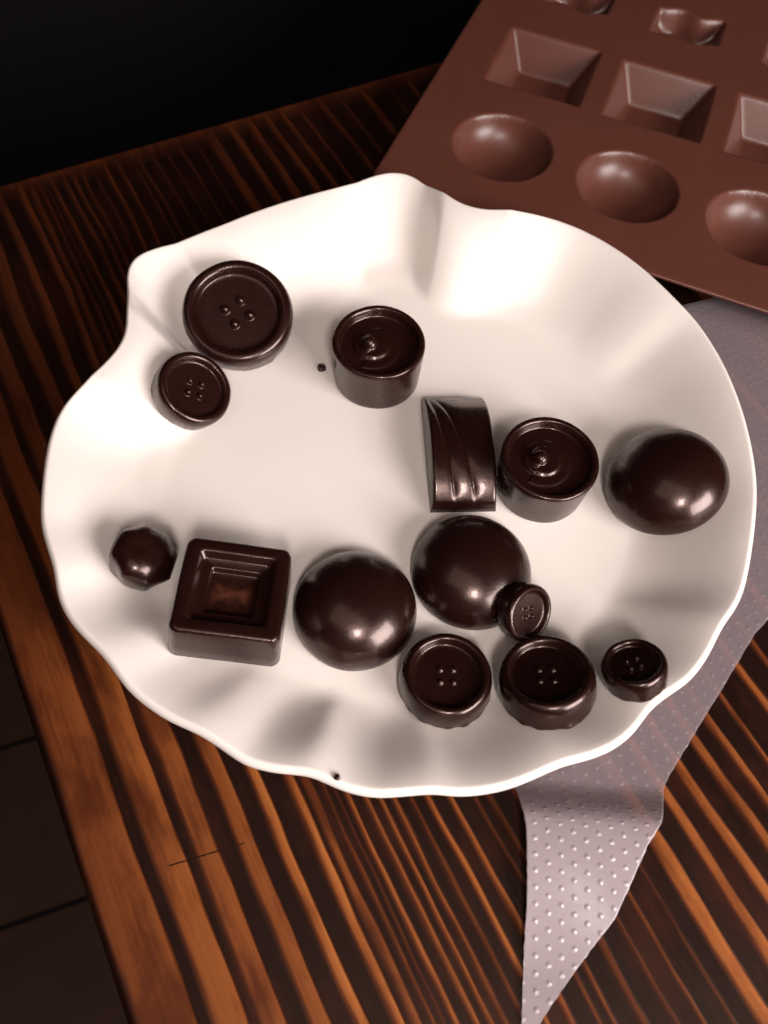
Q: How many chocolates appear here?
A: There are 14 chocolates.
